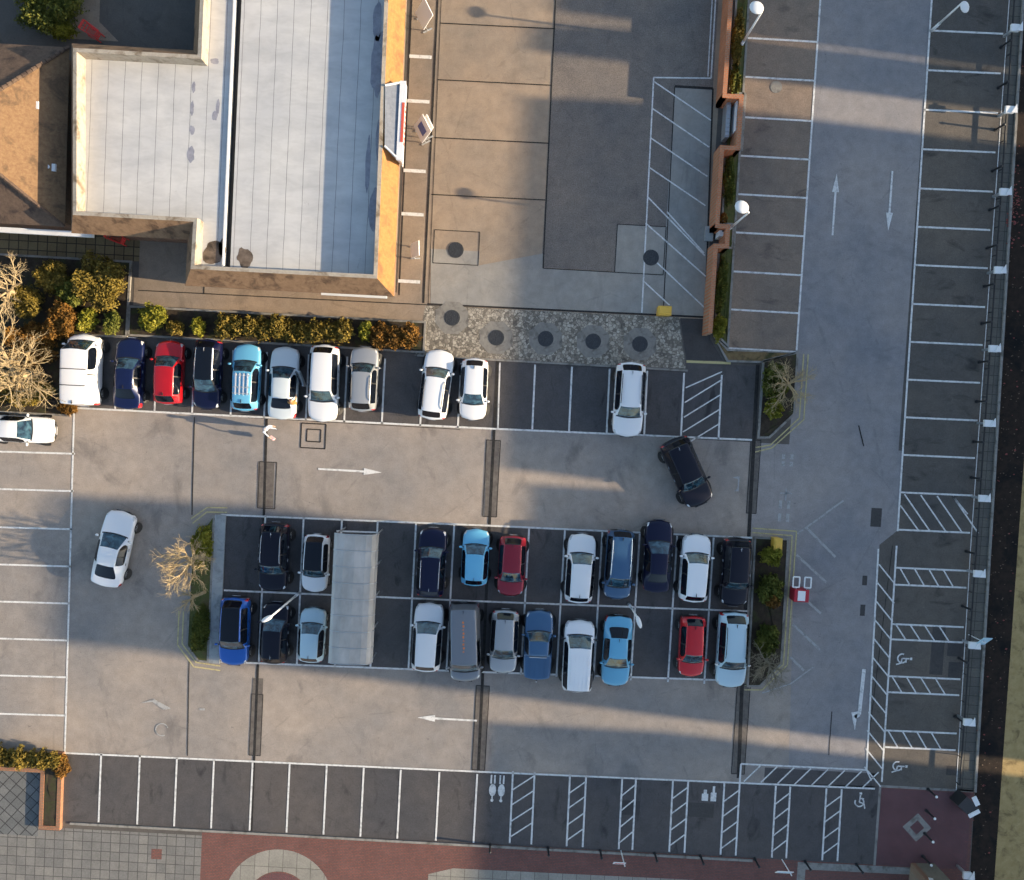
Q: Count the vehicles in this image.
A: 35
